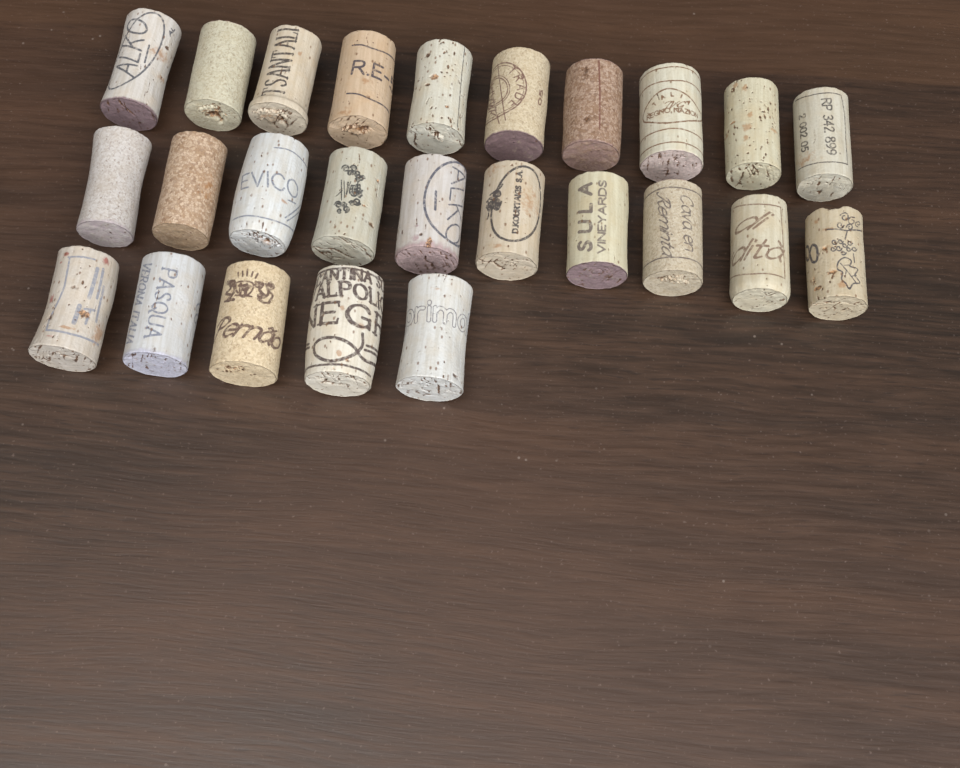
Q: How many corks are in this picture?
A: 25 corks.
